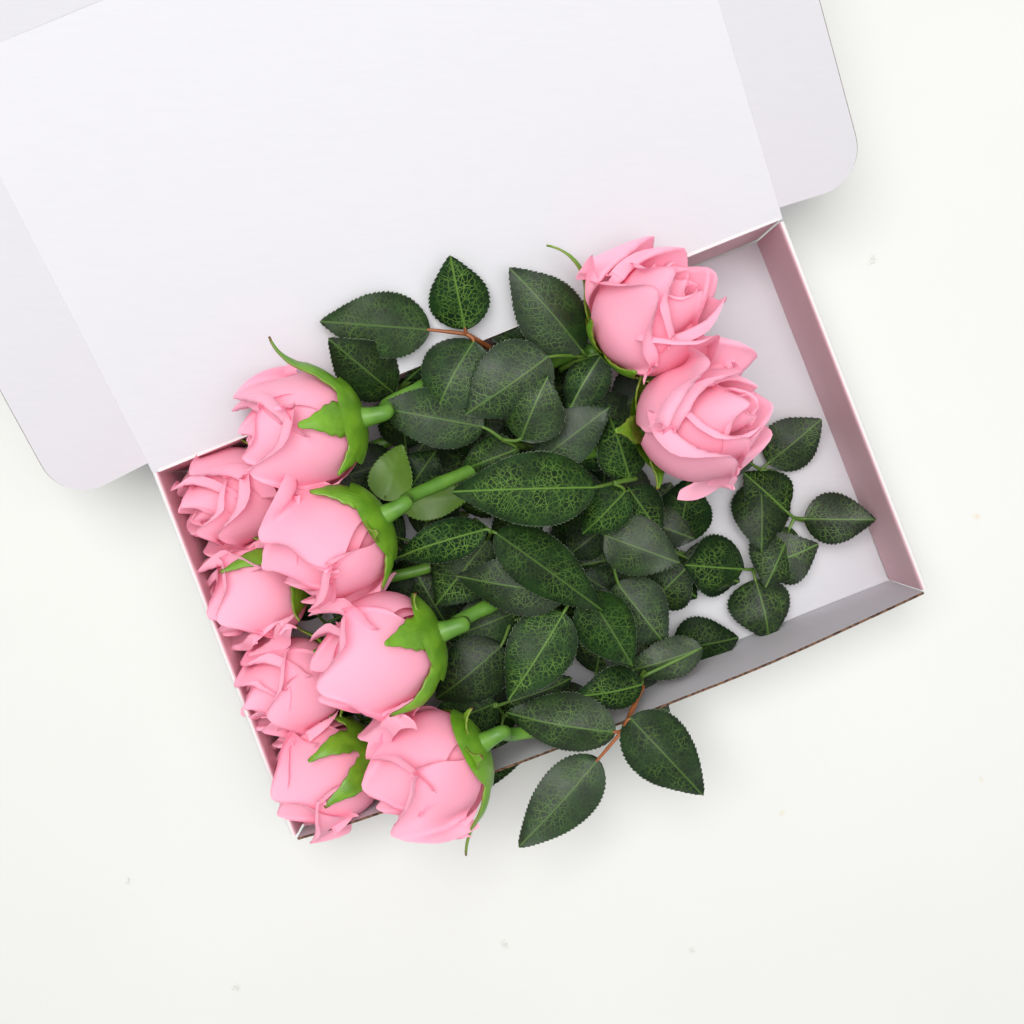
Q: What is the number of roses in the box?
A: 10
